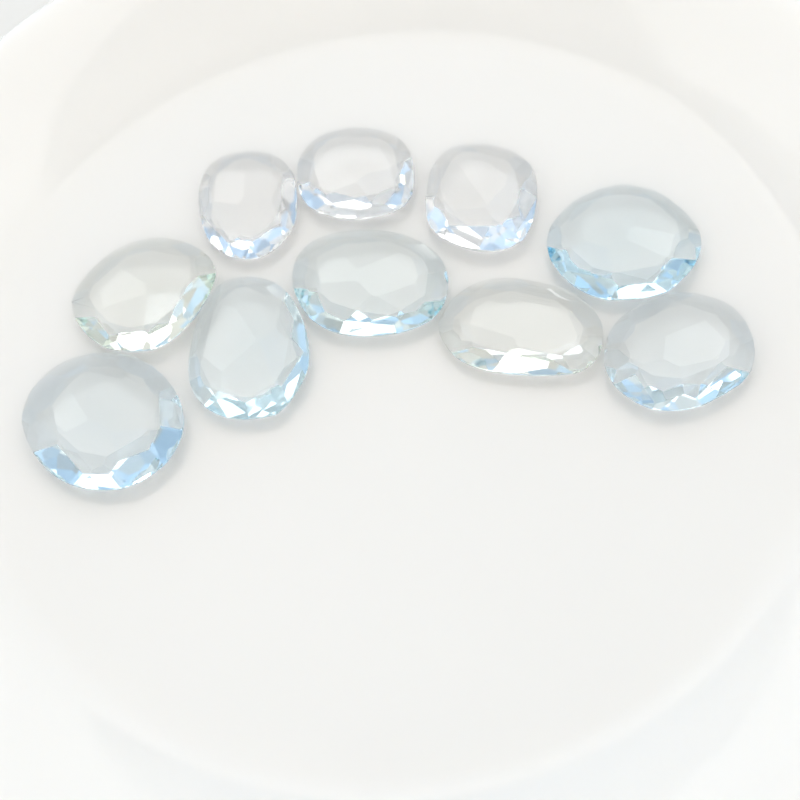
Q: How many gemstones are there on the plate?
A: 10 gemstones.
